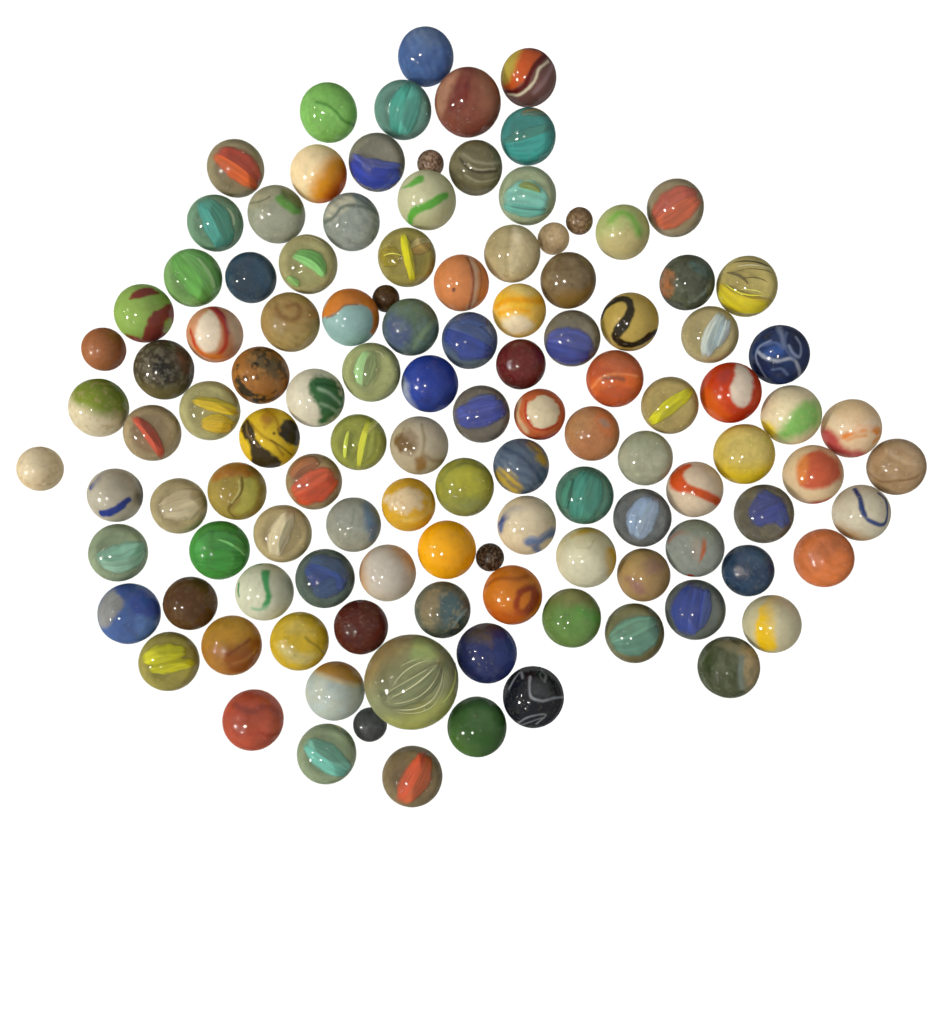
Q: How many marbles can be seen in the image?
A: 116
